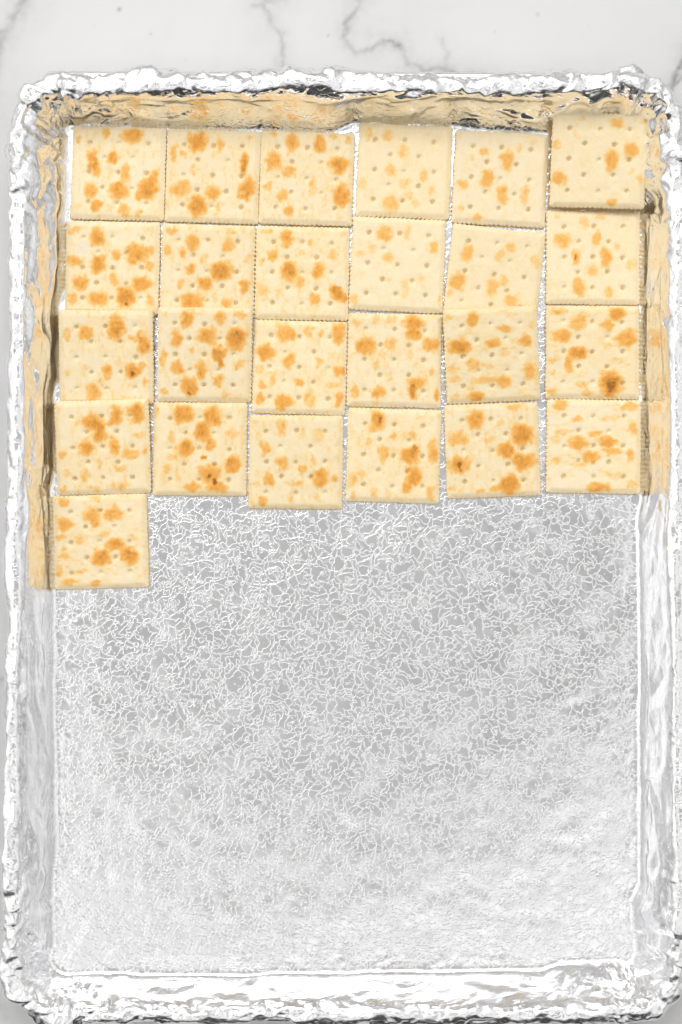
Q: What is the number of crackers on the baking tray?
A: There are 25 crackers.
